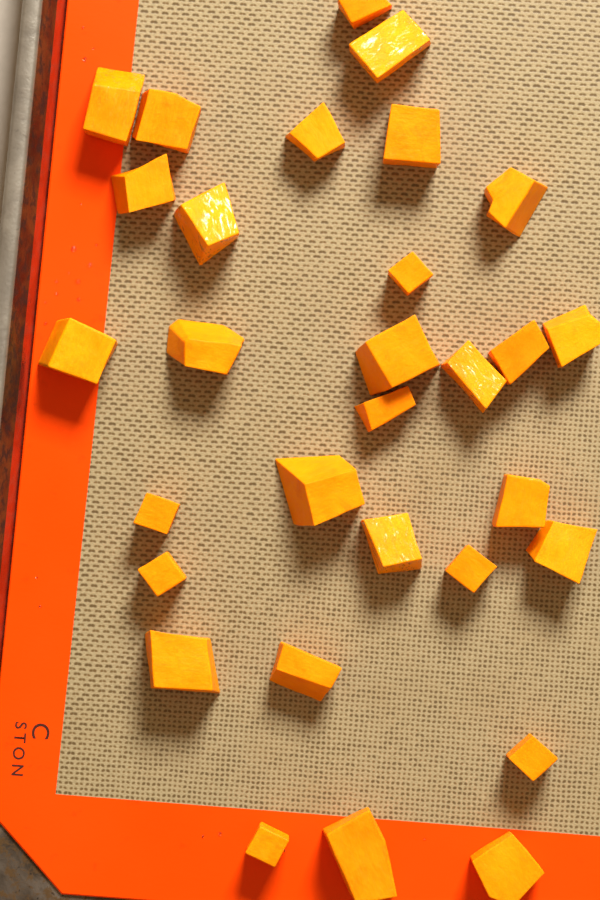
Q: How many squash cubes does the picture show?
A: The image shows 30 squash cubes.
